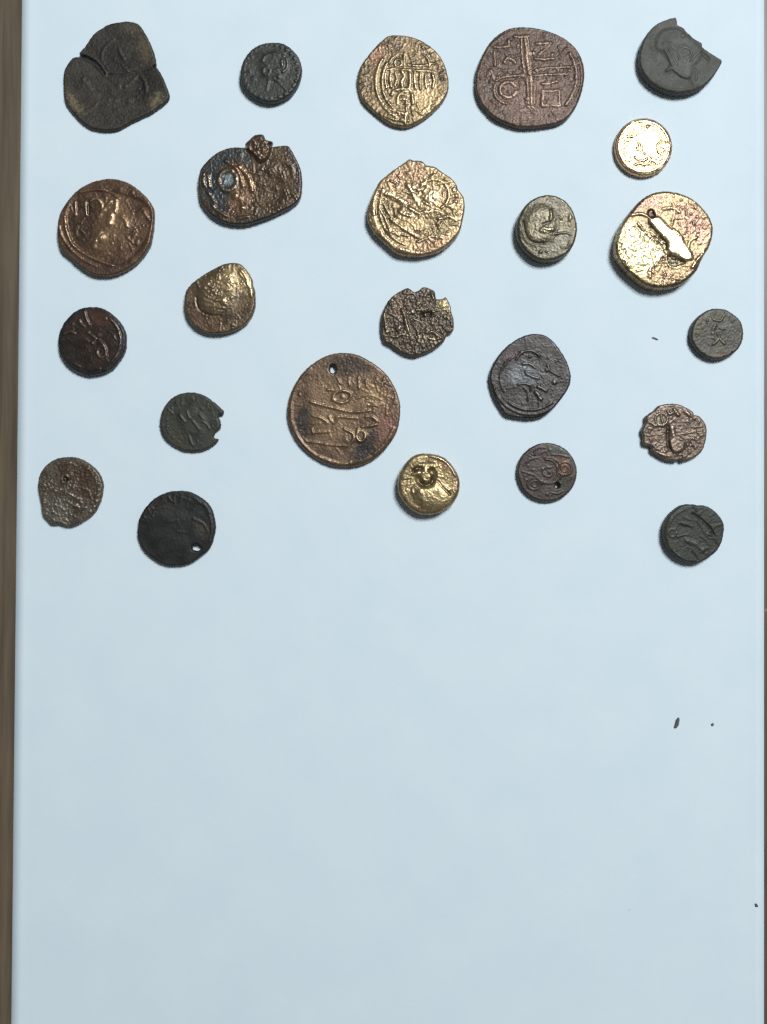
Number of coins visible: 24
